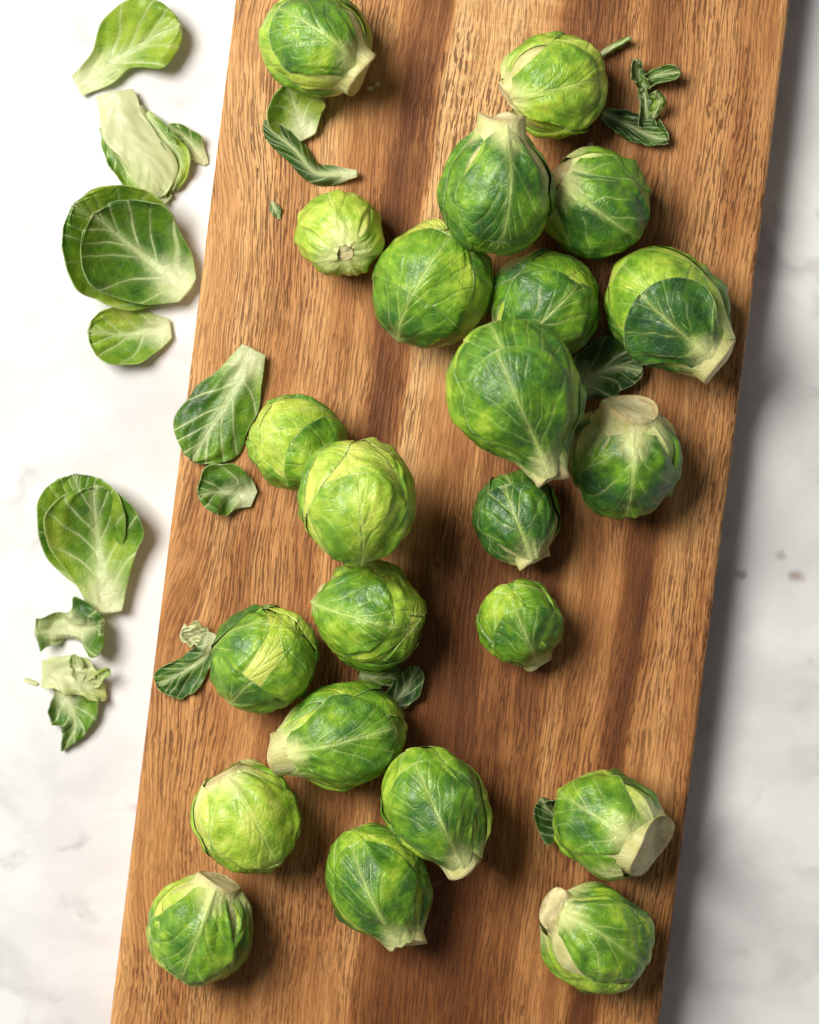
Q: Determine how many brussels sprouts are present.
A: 23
